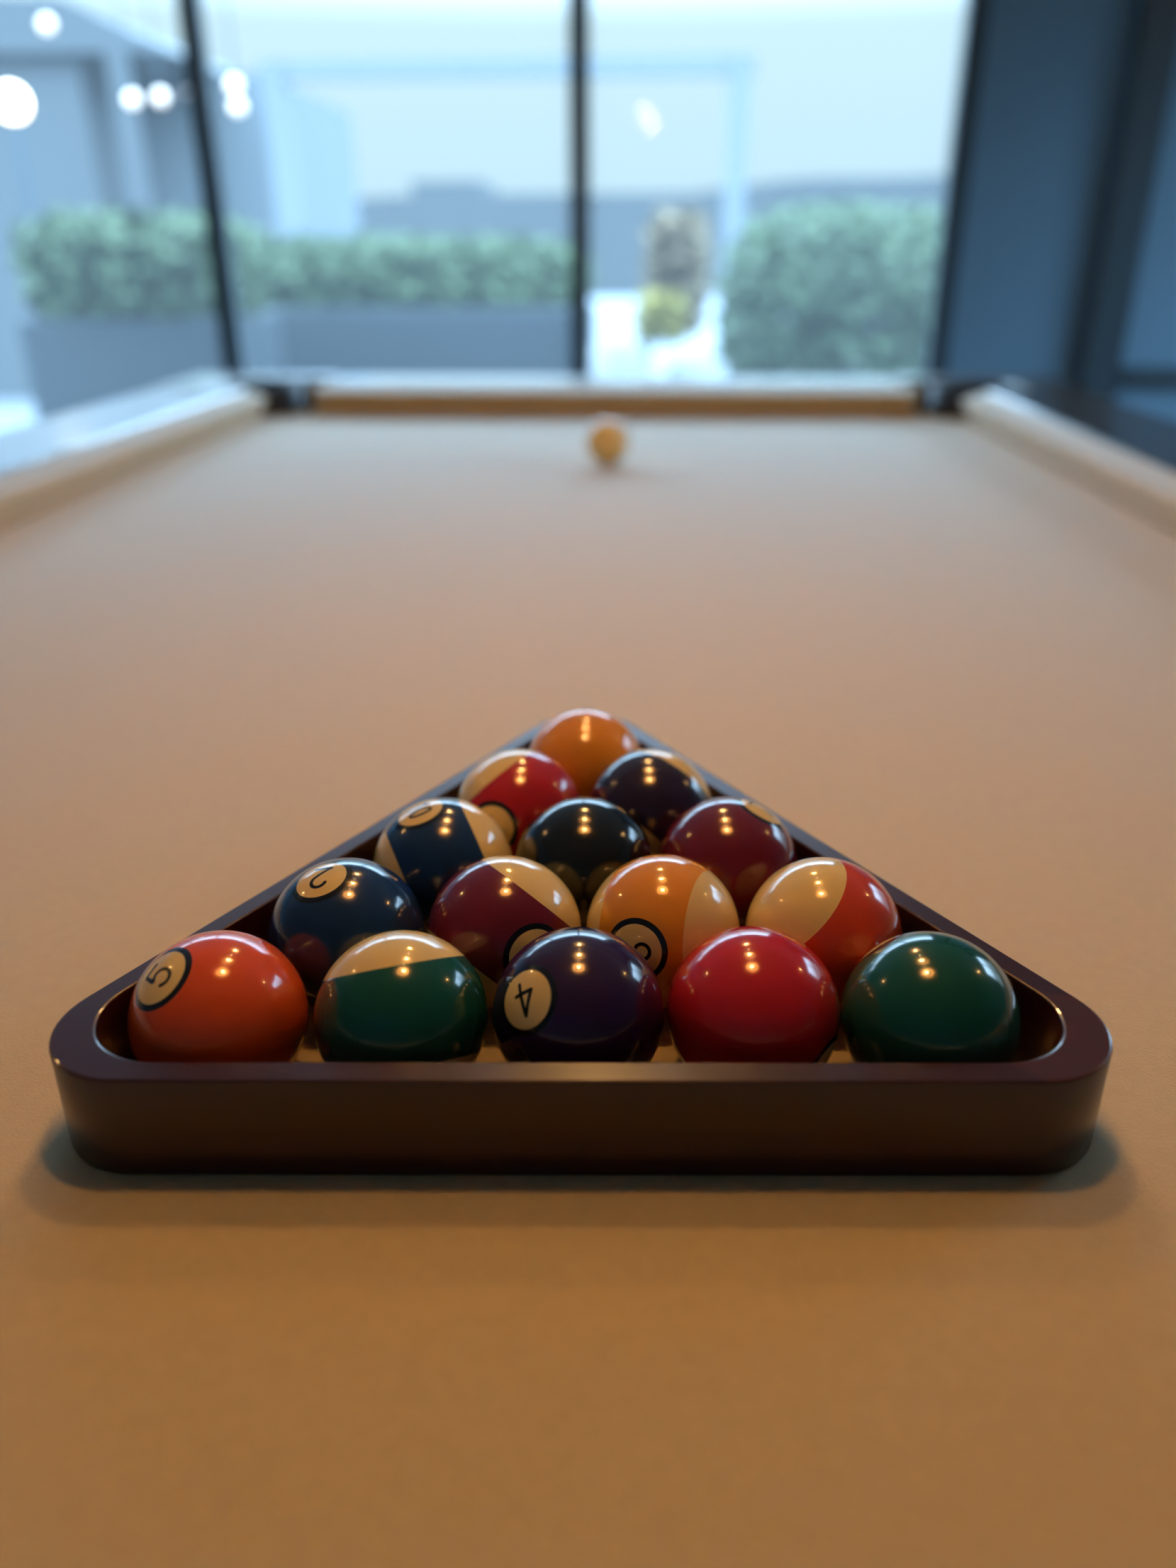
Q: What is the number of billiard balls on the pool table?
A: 16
